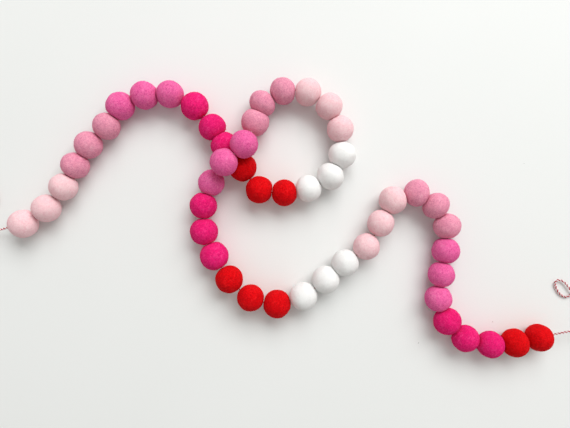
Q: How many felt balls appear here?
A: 50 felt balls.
